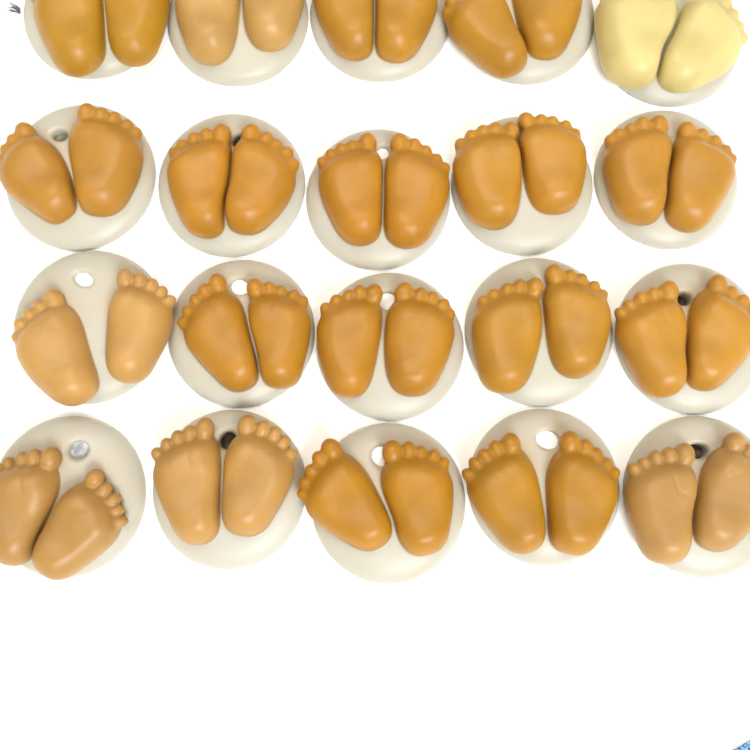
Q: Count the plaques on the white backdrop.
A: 20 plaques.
